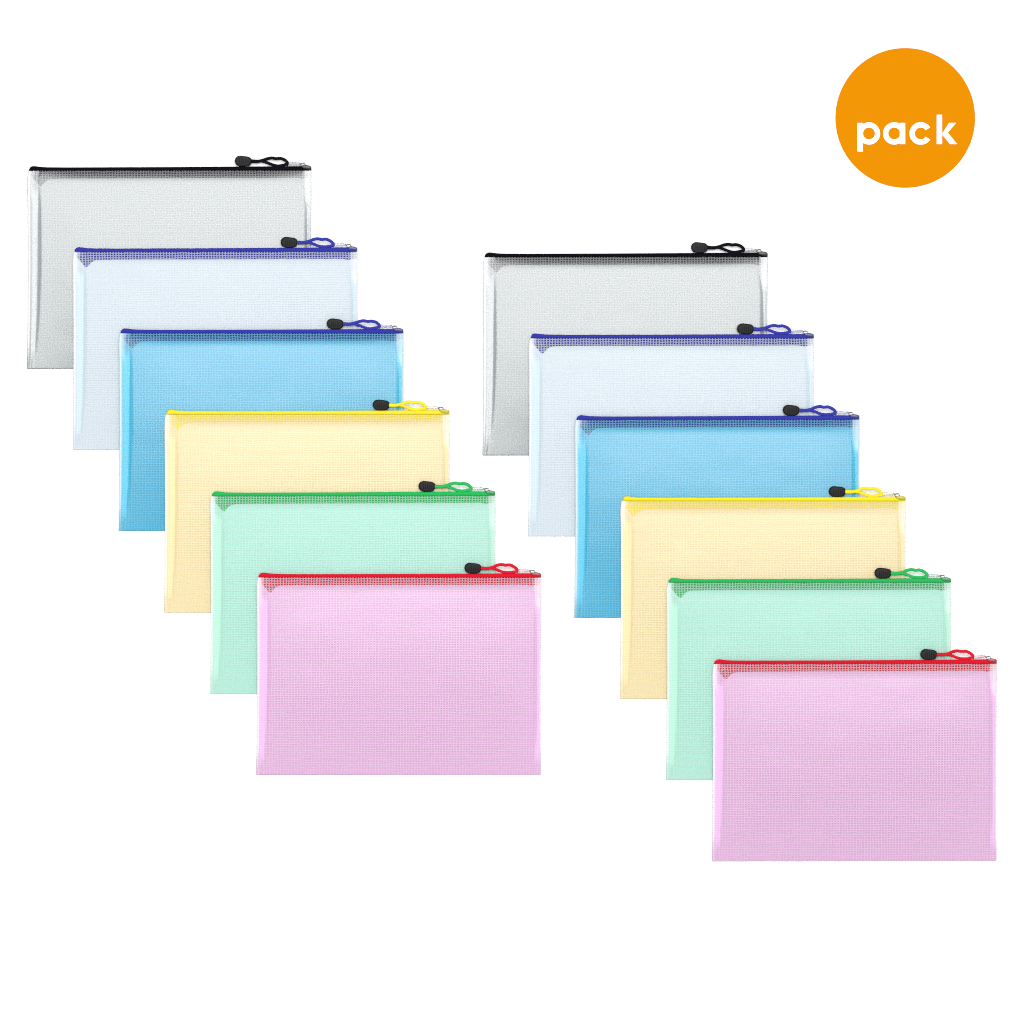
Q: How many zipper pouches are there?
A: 12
